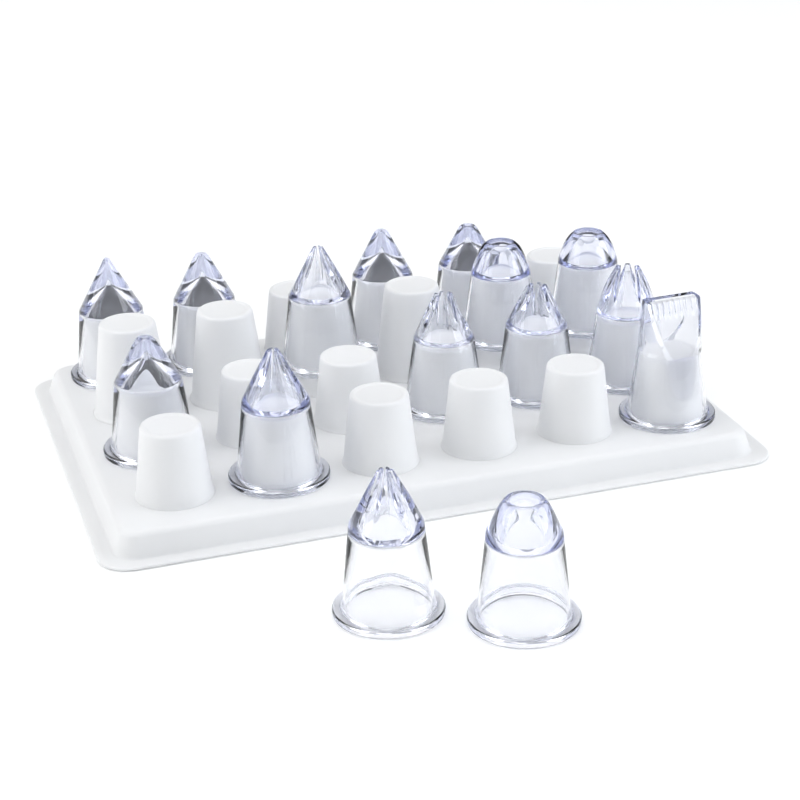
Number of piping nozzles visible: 15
